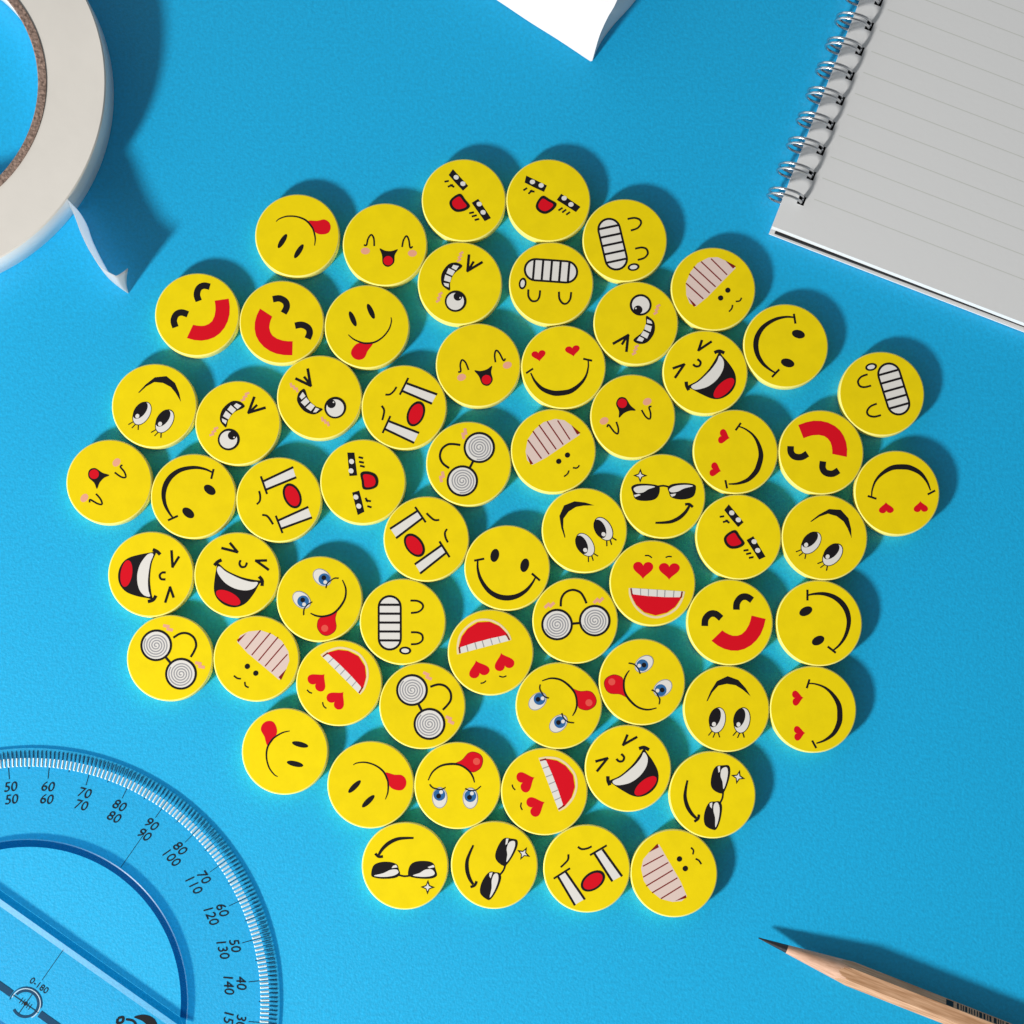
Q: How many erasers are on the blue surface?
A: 64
